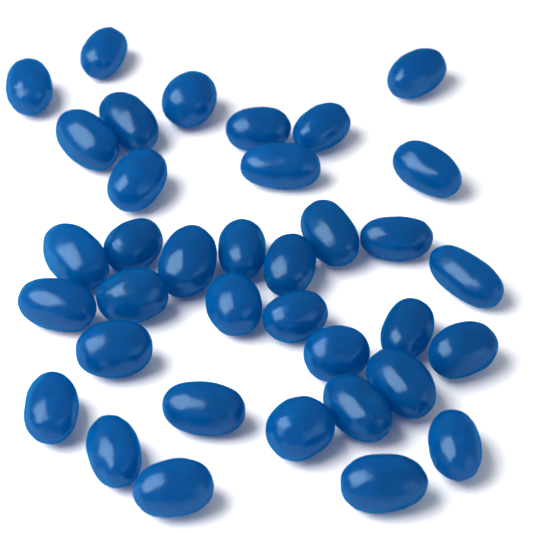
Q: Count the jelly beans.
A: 36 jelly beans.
